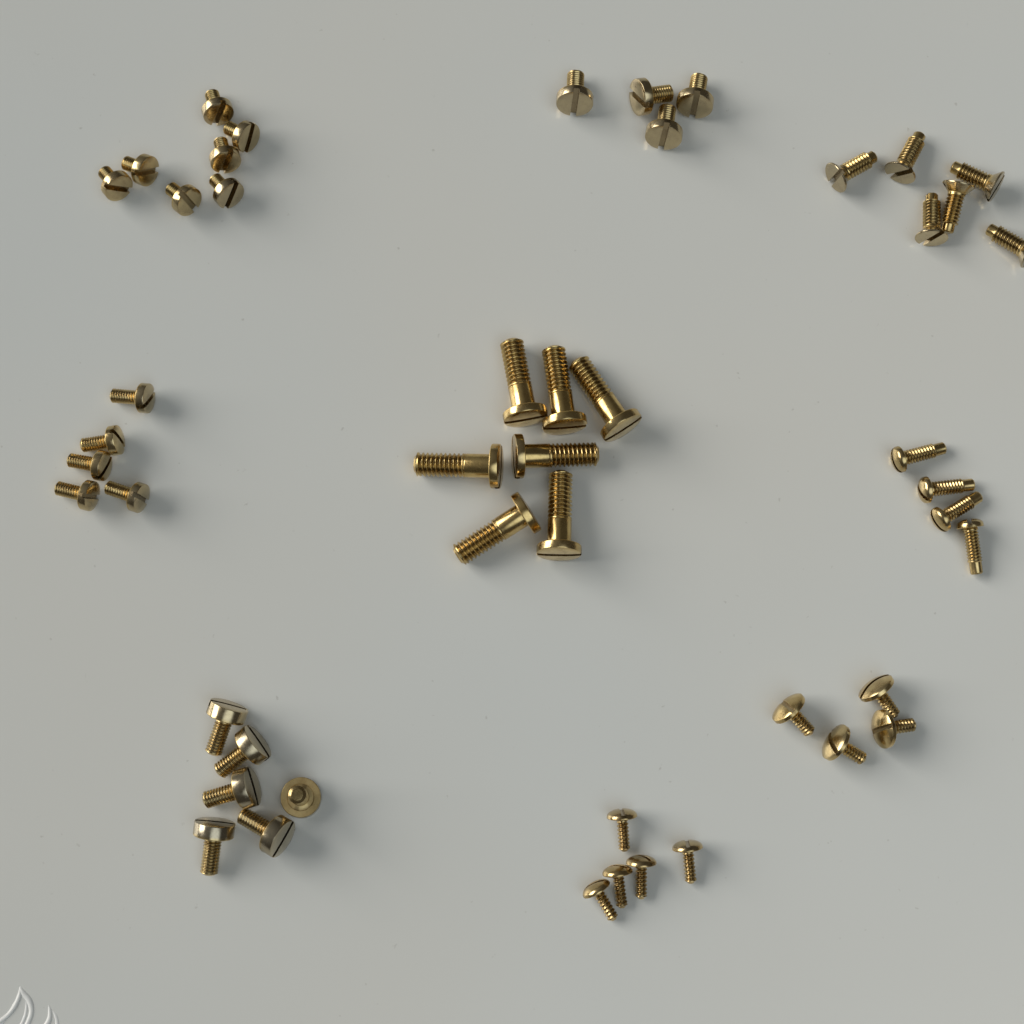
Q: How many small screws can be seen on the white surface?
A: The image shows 41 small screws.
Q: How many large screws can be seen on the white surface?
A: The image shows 7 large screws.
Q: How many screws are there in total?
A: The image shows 48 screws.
